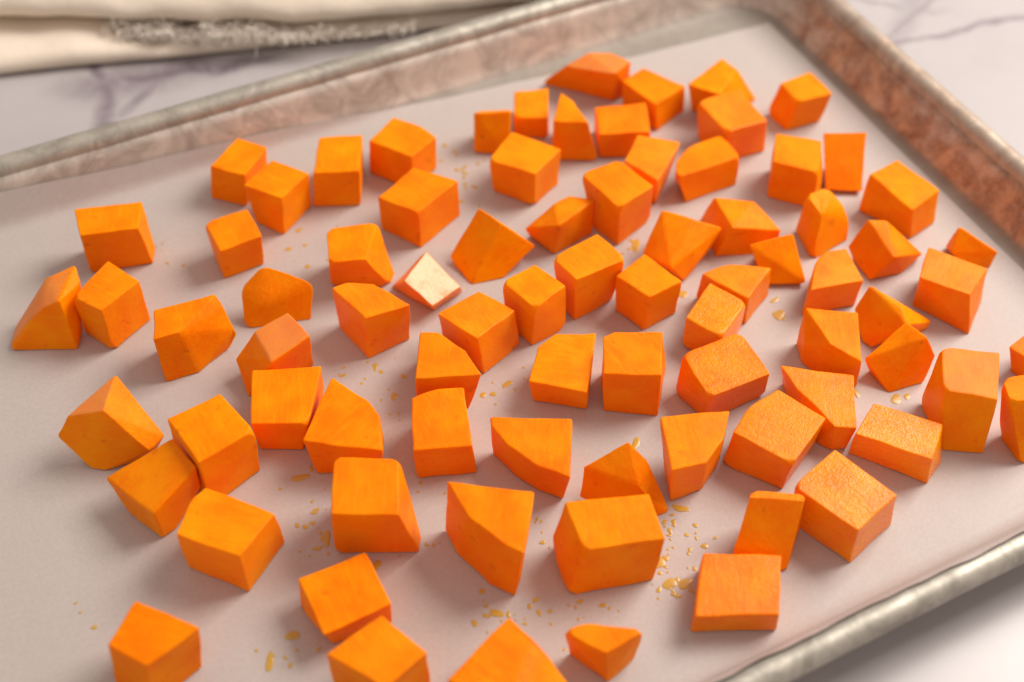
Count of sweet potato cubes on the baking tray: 81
